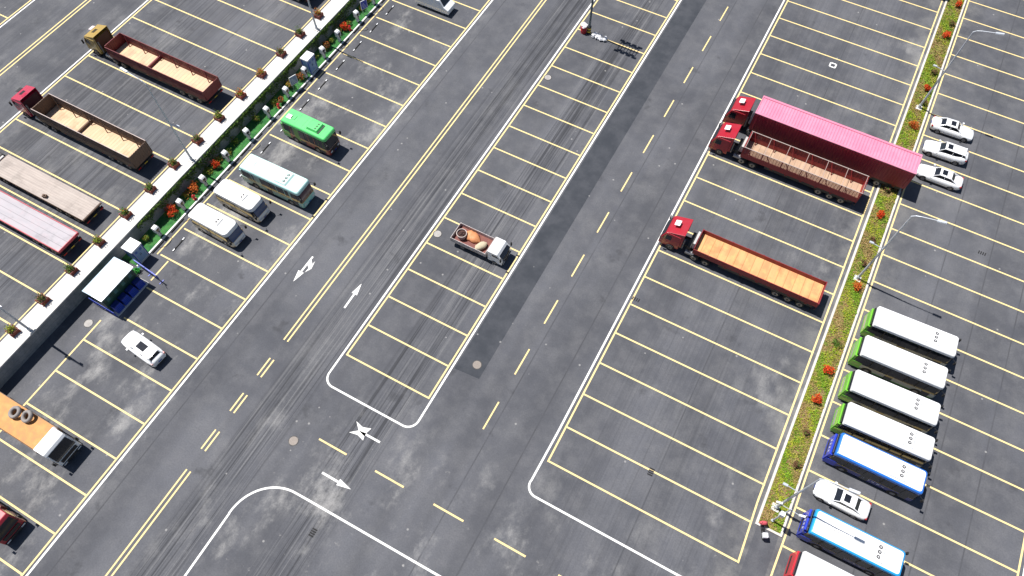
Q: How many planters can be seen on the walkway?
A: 14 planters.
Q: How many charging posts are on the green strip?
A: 12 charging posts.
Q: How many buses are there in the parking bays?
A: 11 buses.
